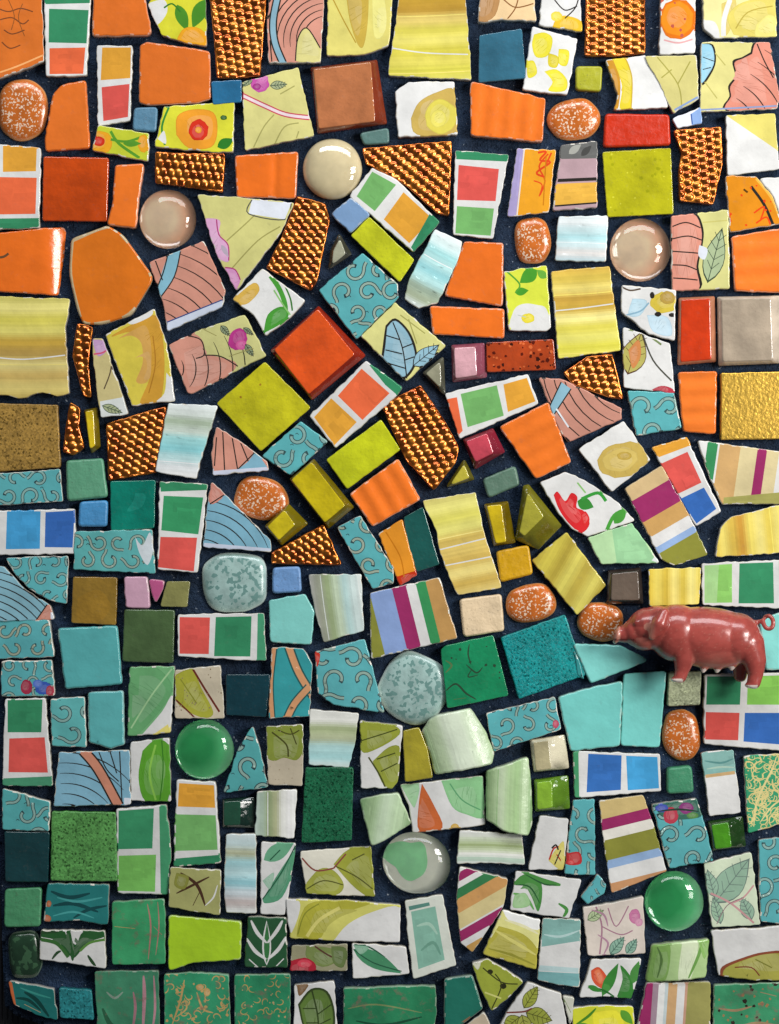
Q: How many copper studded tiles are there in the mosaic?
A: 12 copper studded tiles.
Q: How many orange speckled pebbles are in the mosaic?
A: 7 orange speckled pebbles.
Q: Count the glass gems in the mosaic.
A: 6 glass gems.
